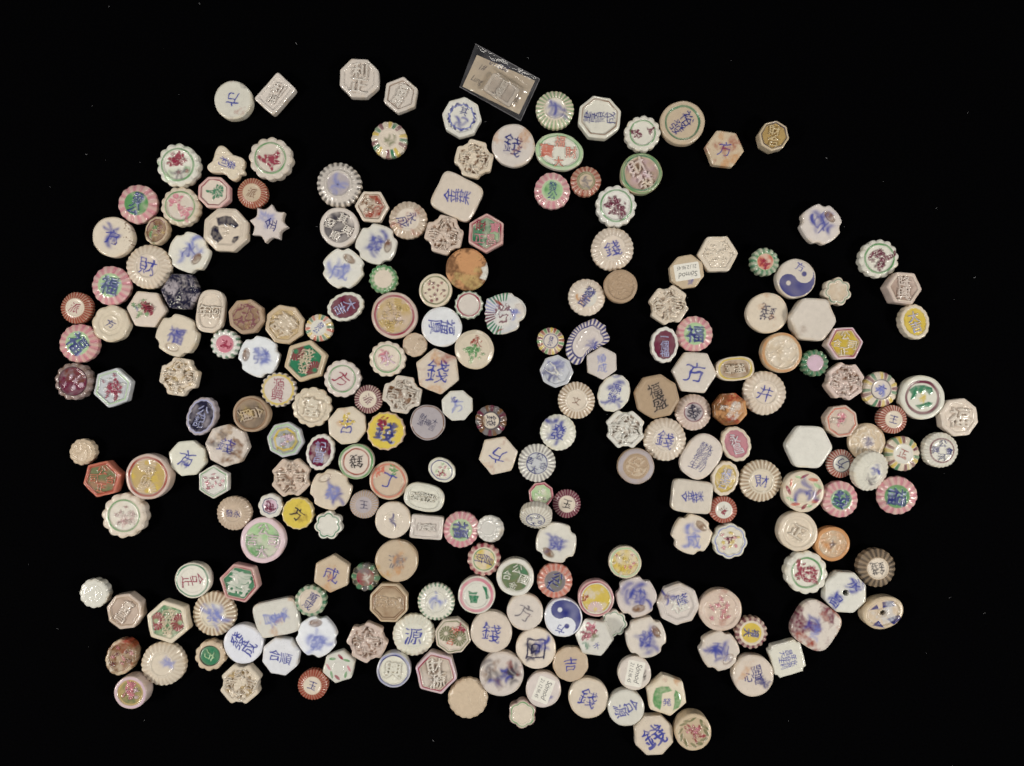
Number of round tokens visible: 49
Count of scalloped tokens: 96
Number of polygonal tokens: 53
